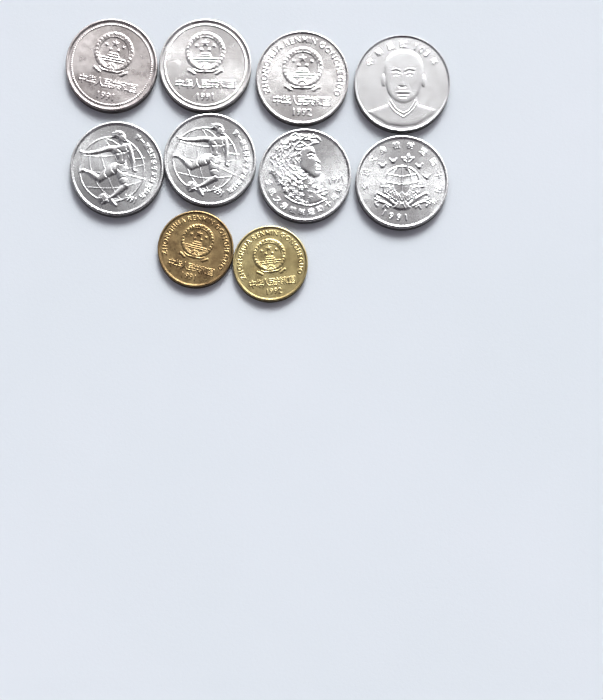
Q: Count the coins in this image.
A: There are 10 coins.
